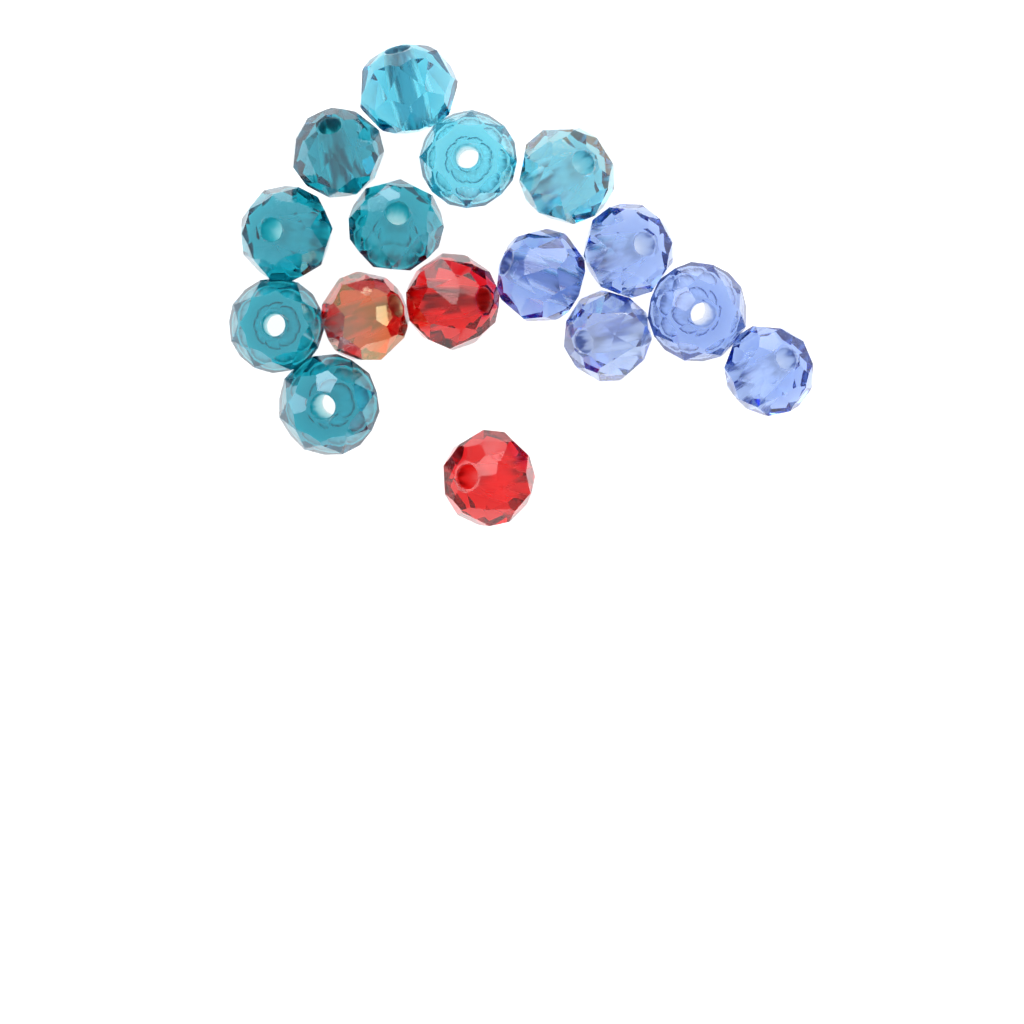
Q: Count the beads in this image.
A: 16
